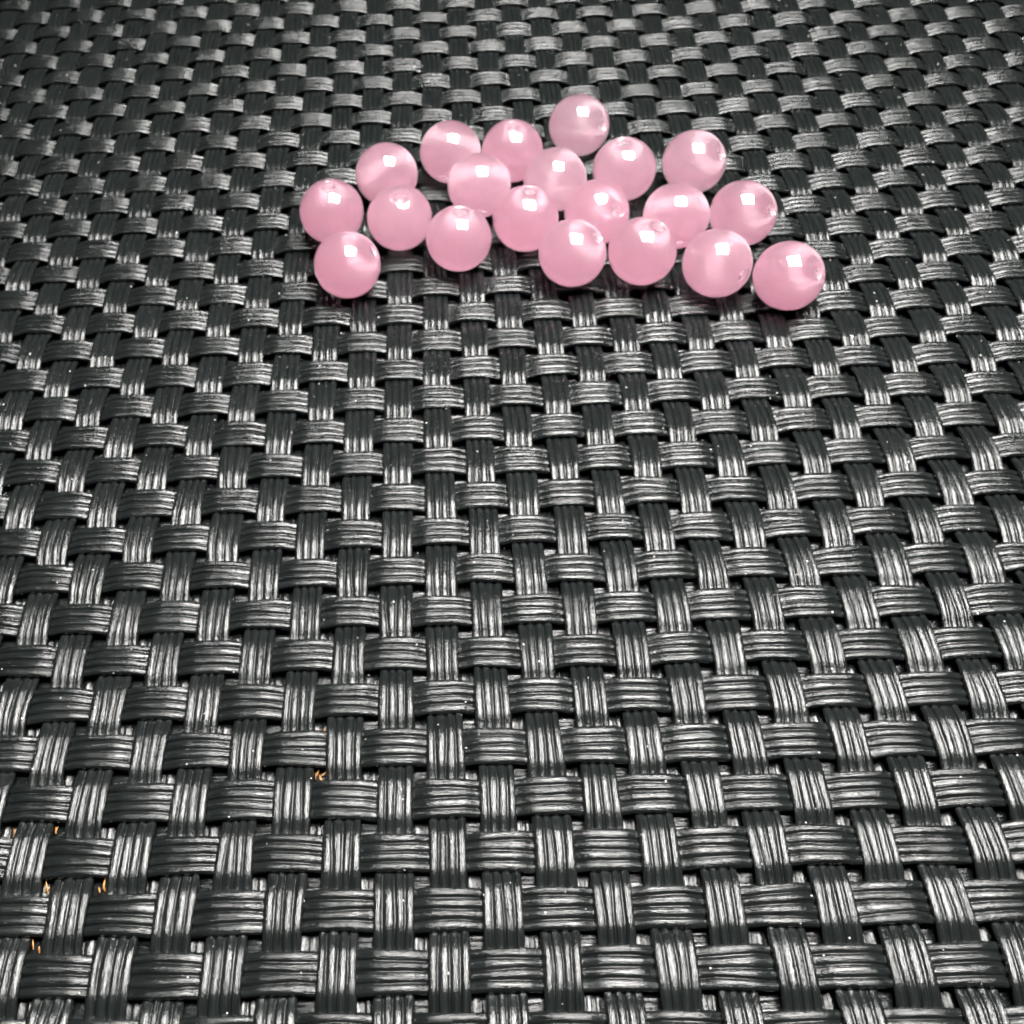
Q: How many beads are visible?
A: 20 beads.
